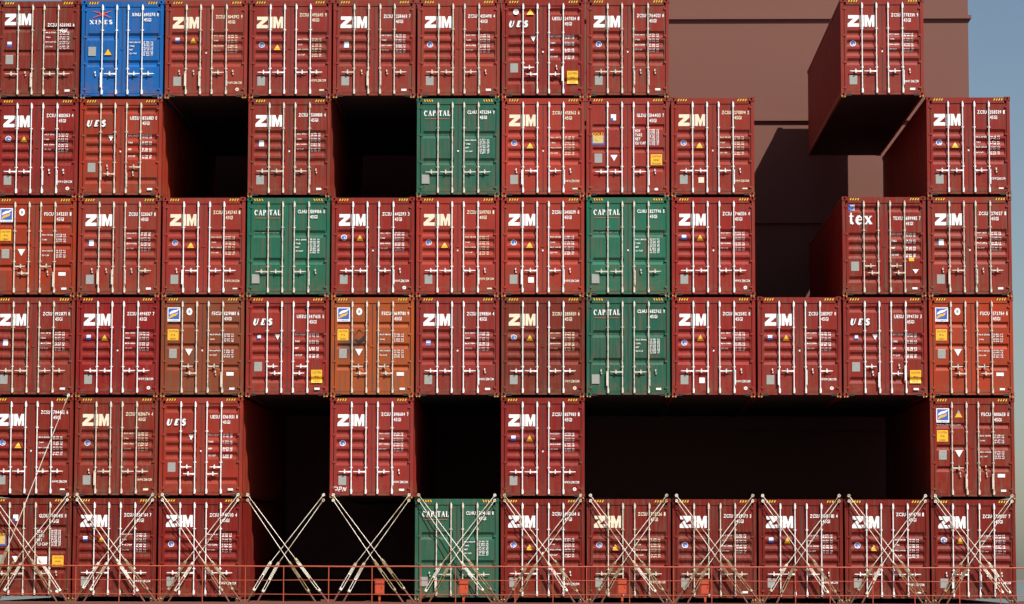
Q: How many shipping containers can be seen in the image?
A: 56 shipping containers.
